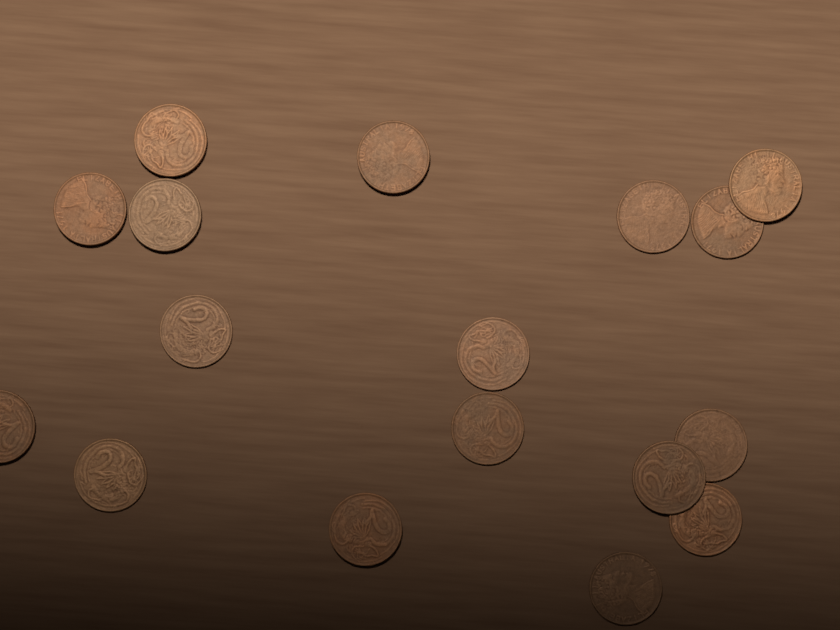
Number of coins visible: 17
